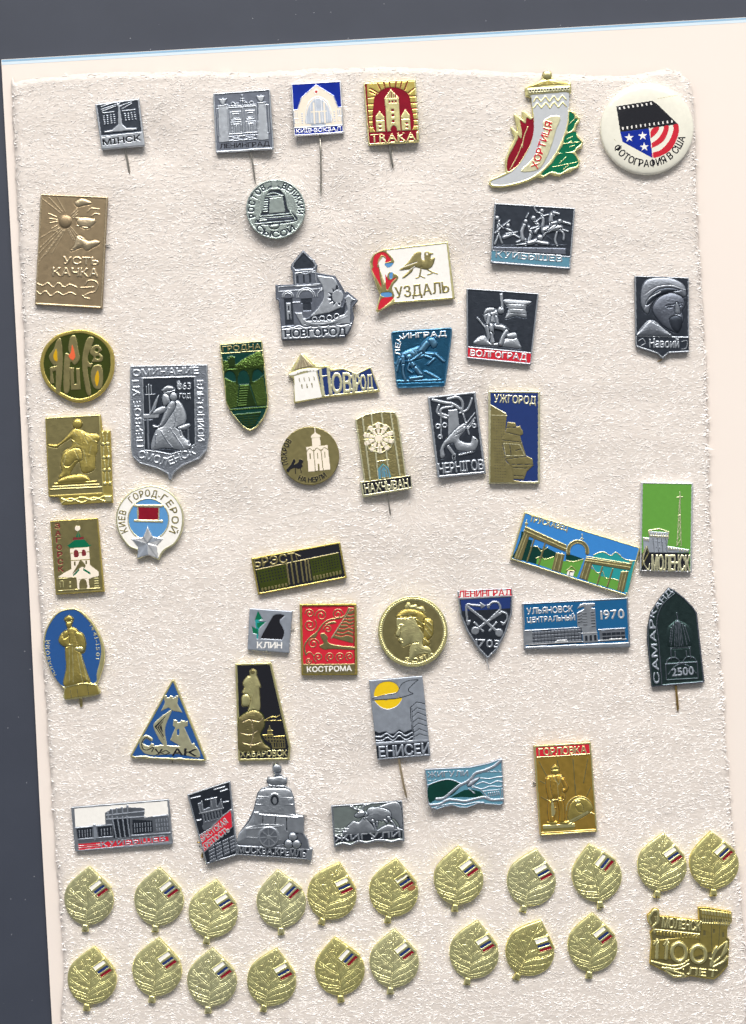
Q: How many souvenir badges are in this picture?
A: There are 45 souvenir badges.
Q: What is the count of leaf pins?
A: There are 20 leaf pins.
